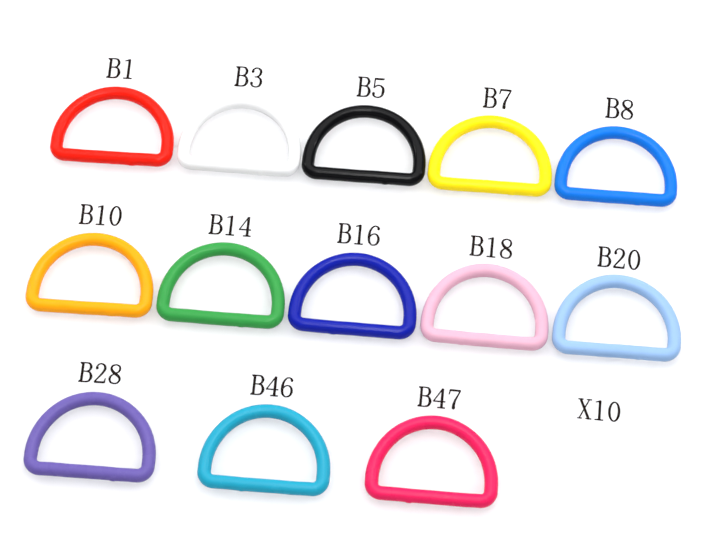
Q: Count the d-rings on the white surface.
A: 13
